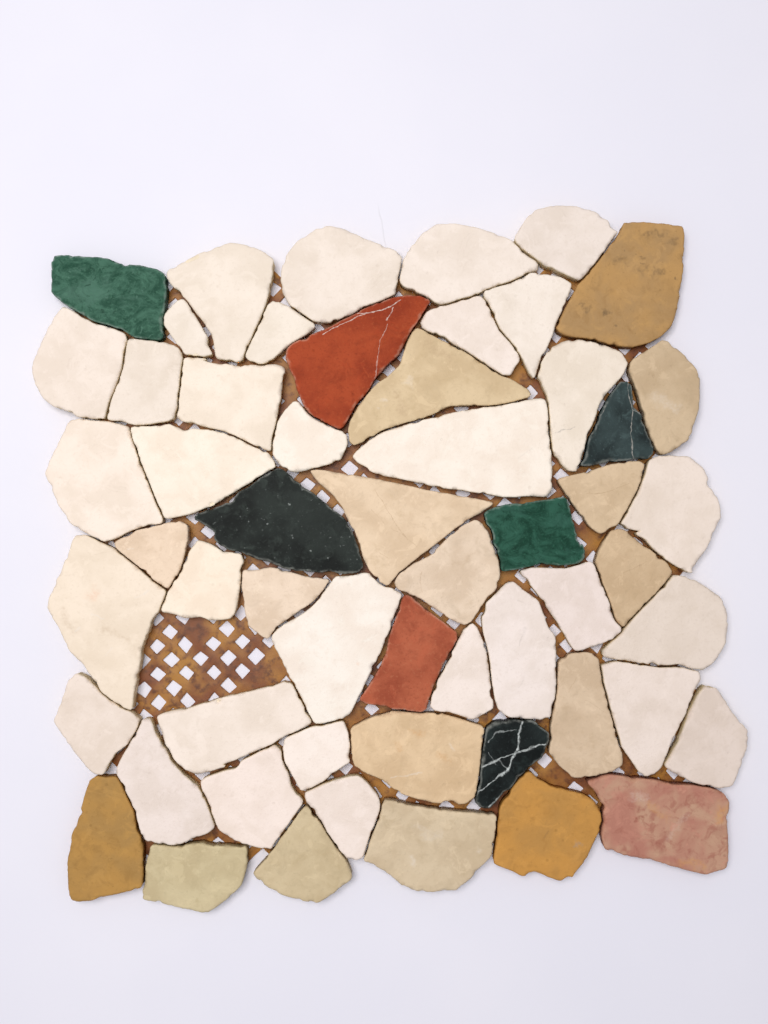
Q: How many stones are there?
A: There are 56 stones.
